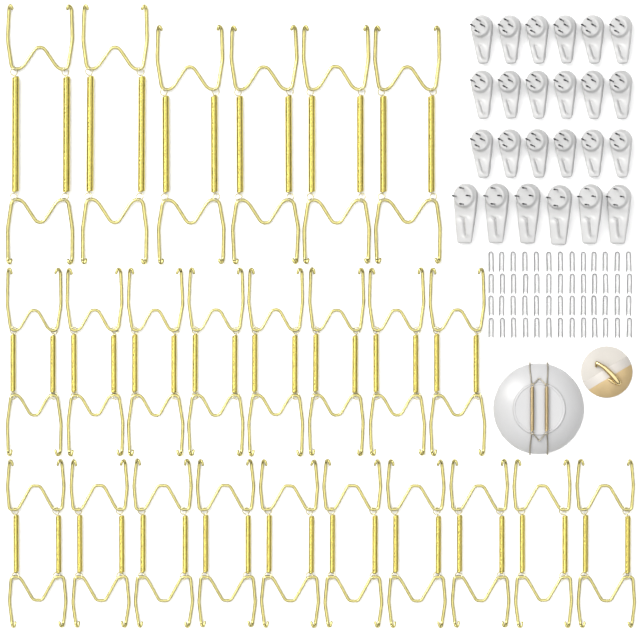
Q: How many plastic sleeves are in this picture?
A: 52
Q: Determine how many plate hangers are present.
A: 25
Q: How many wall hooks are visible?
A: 24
